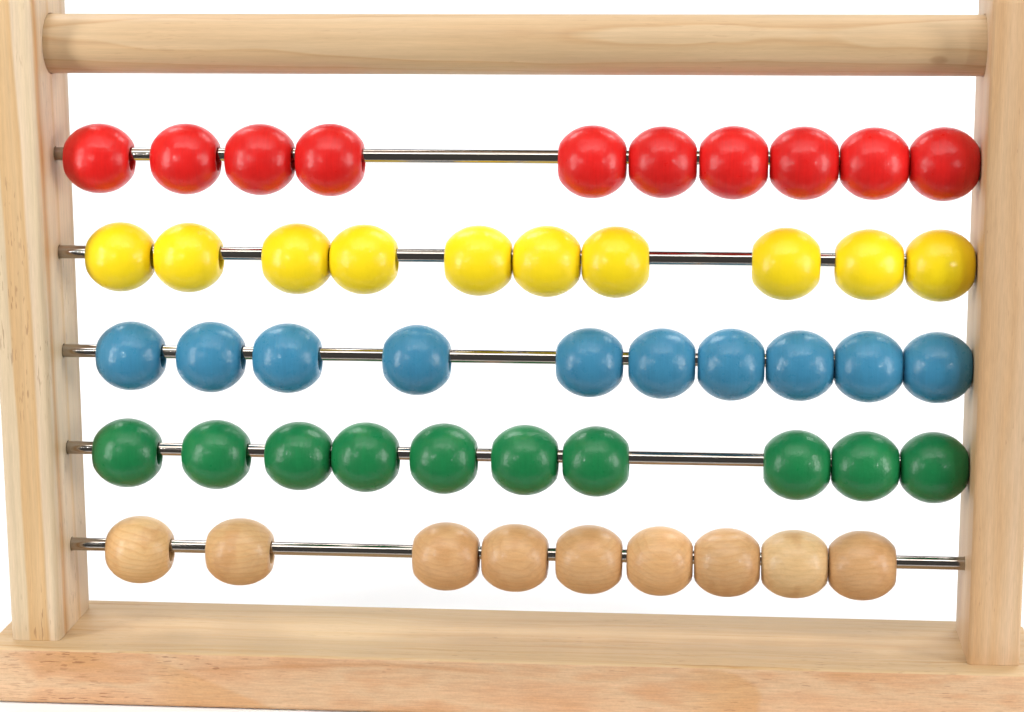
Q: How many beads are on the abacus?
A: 49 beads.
